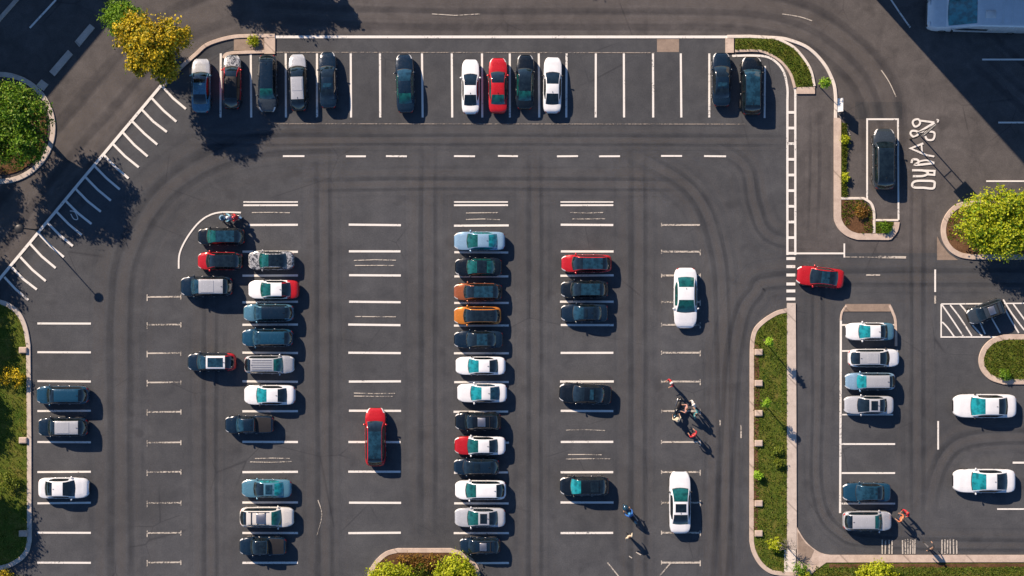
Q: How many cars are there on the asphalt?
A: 61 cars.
